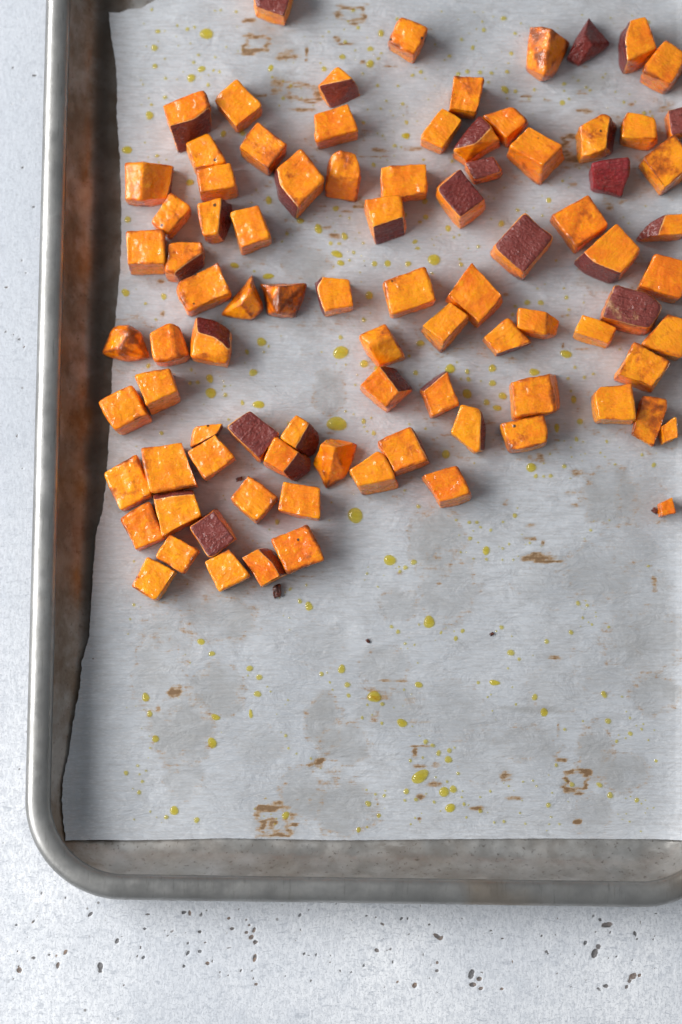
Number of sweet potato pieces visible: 89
